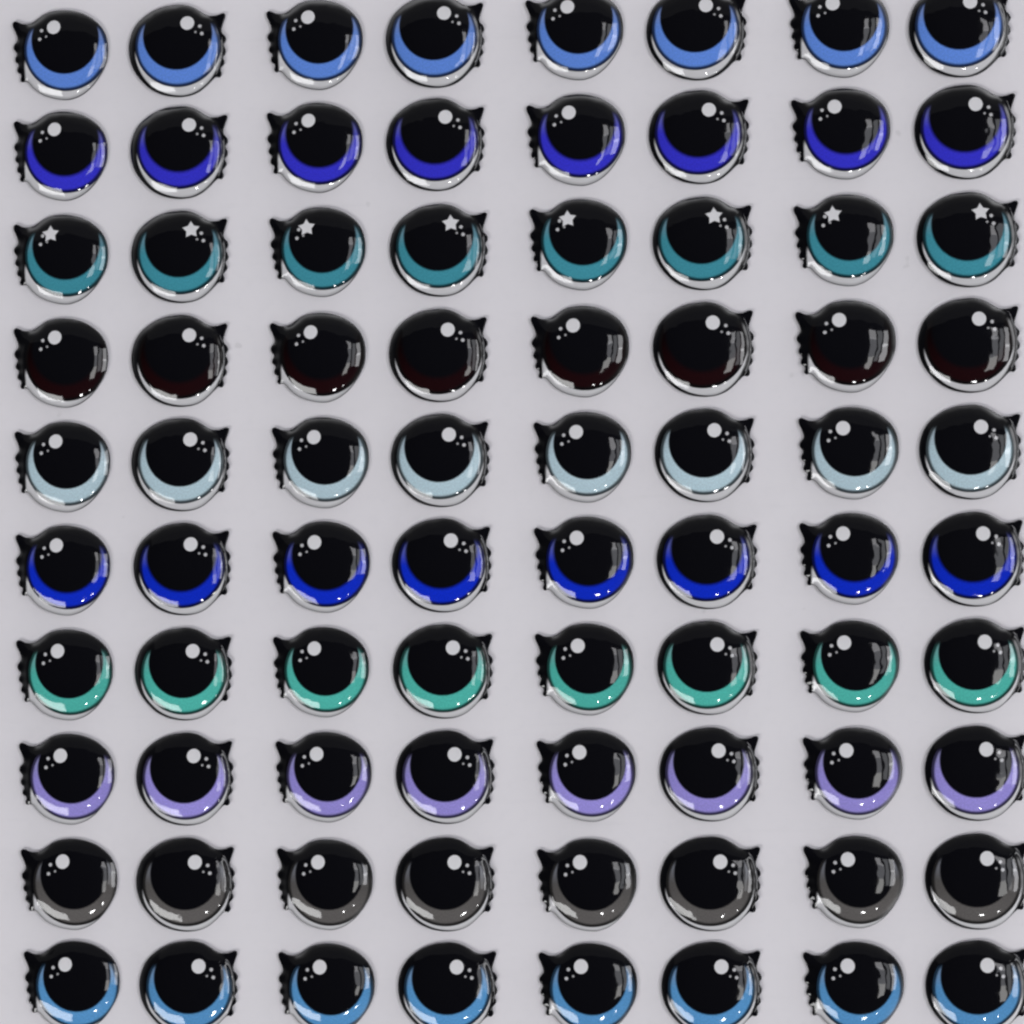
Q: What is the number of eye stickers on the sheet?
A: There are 80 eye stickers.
